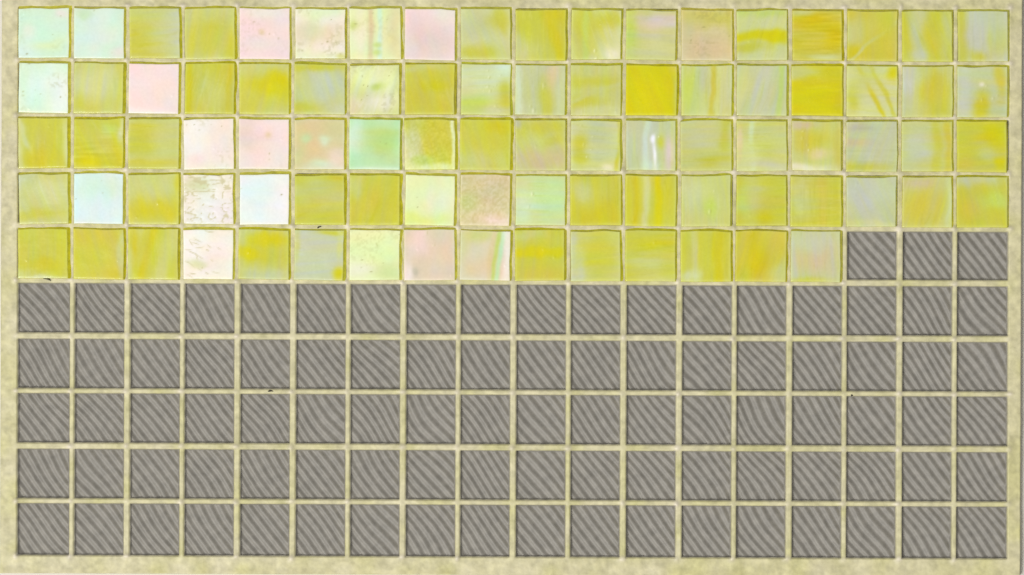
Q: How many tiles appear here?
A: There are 87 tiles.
